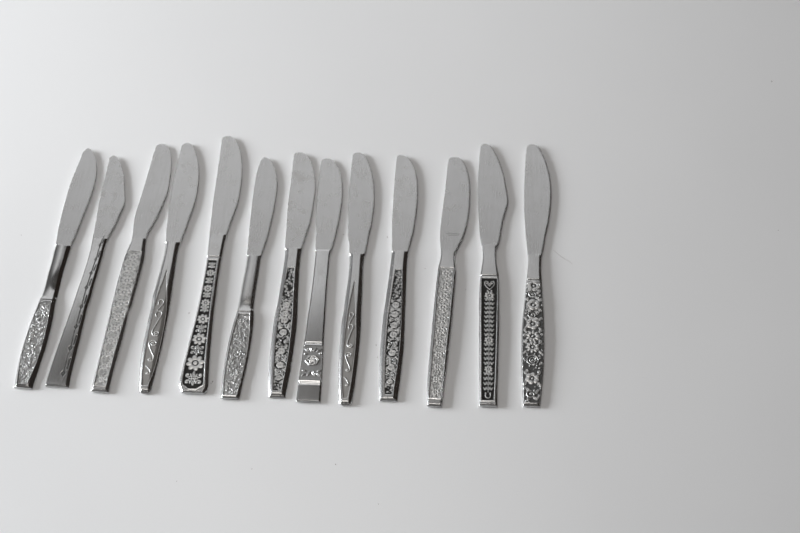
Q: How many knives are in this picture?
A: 13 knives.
